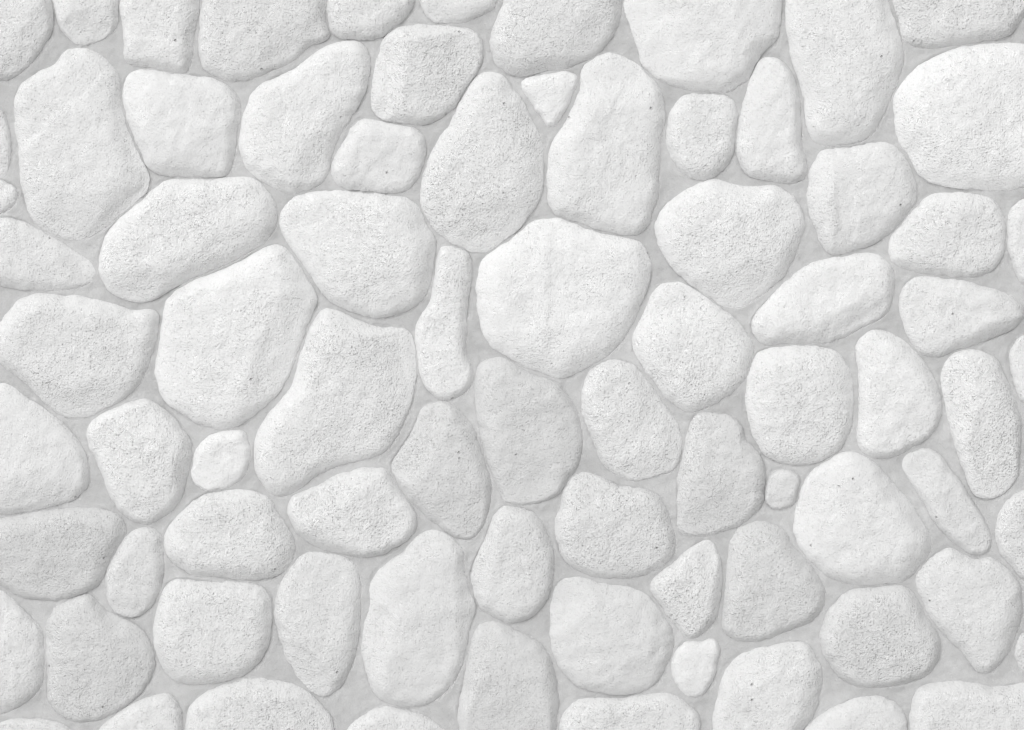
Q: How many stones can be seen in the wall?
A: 80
